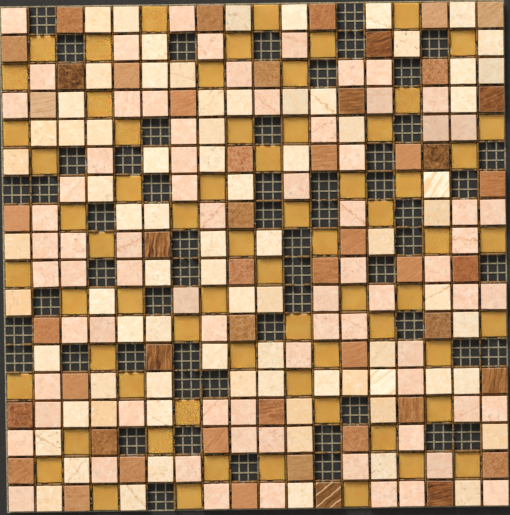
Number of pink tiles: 73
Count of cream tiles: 77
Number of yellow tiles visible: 67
